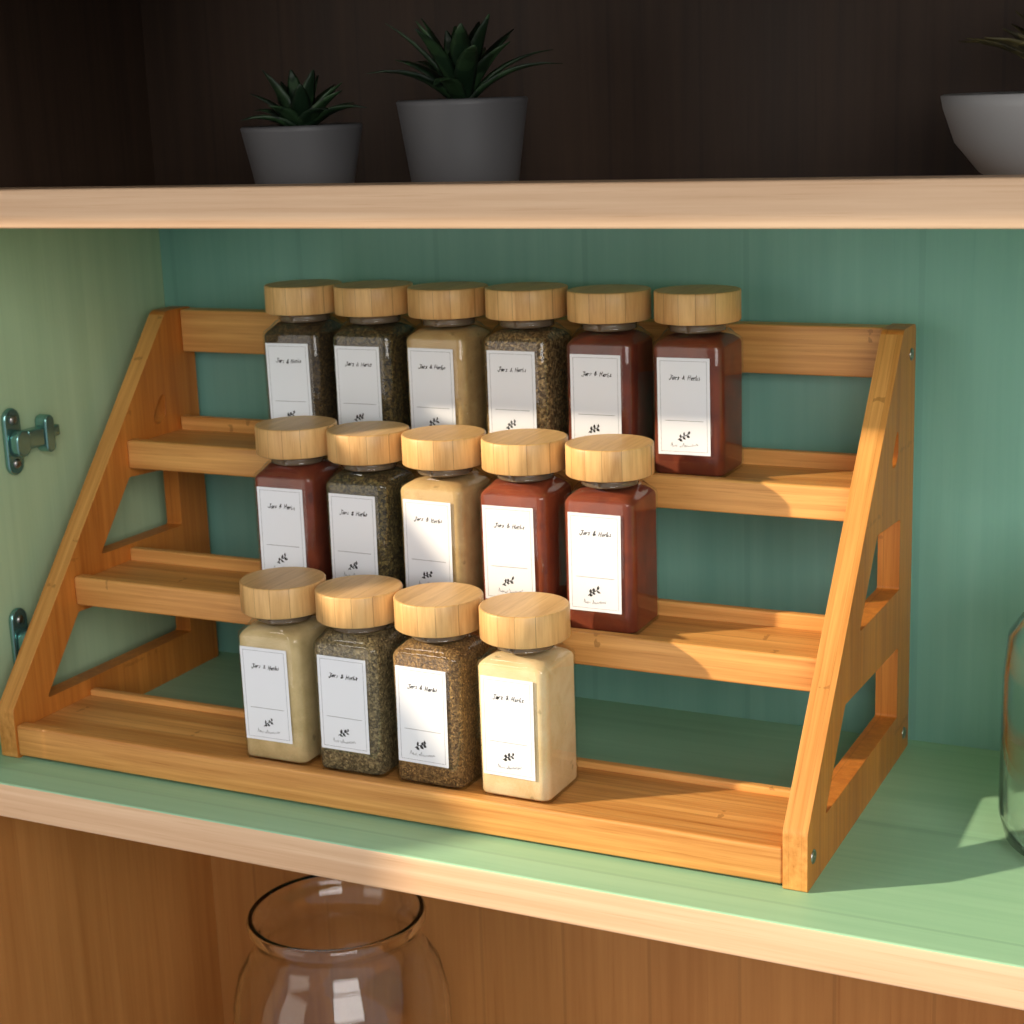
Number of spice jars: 15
